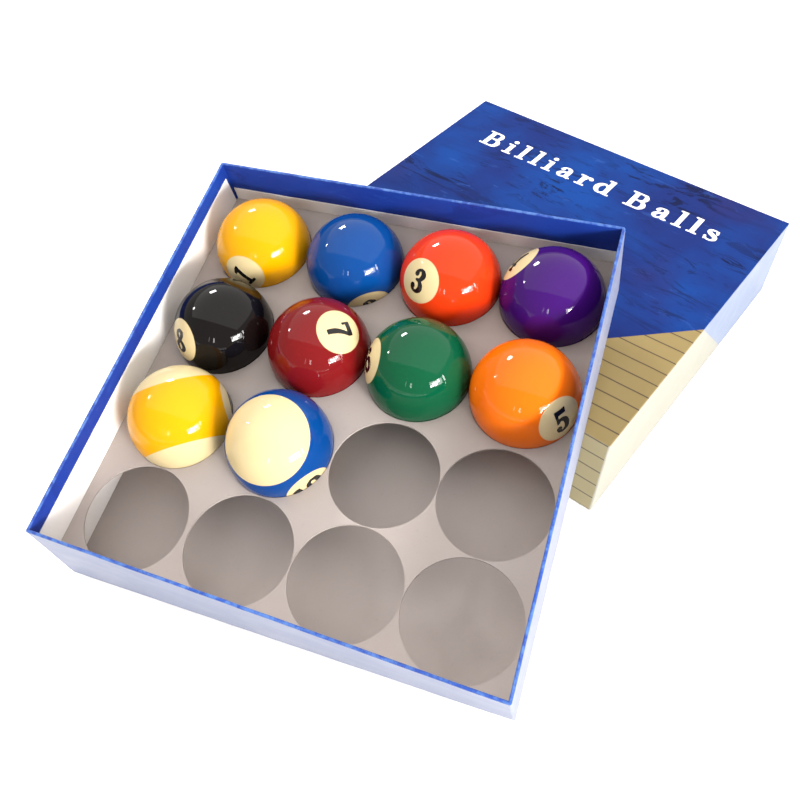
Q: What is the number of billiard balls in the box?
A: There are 10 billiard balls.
